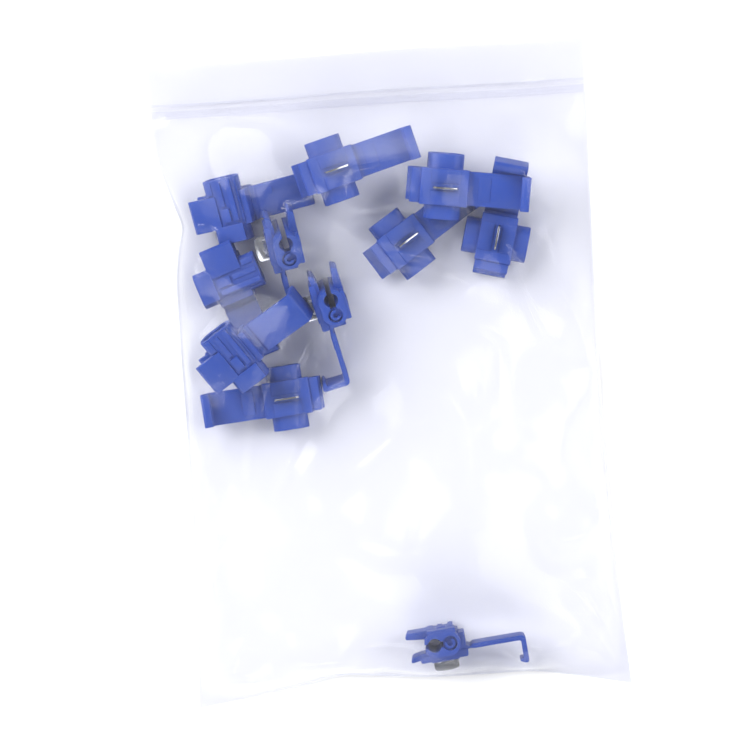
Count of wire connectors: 11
